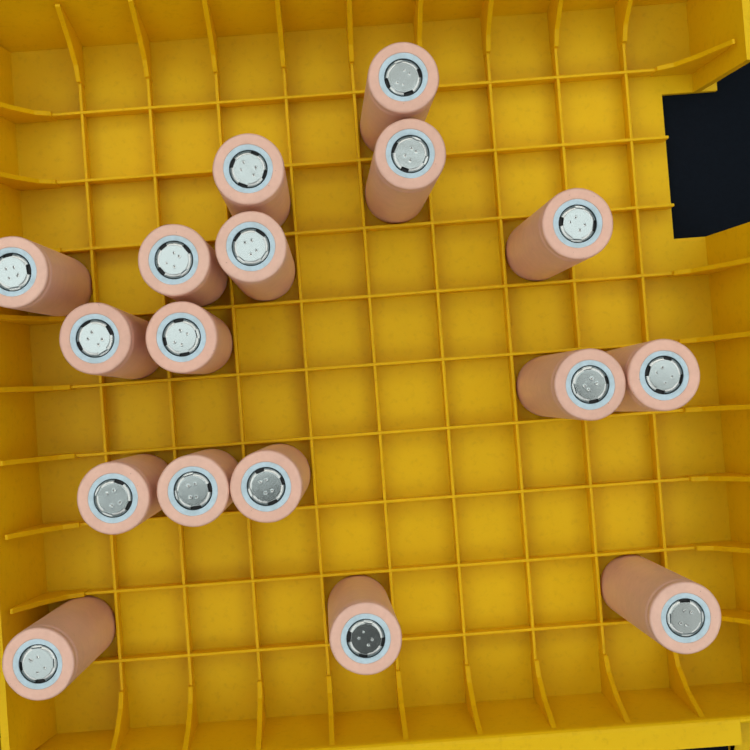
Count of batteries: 17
